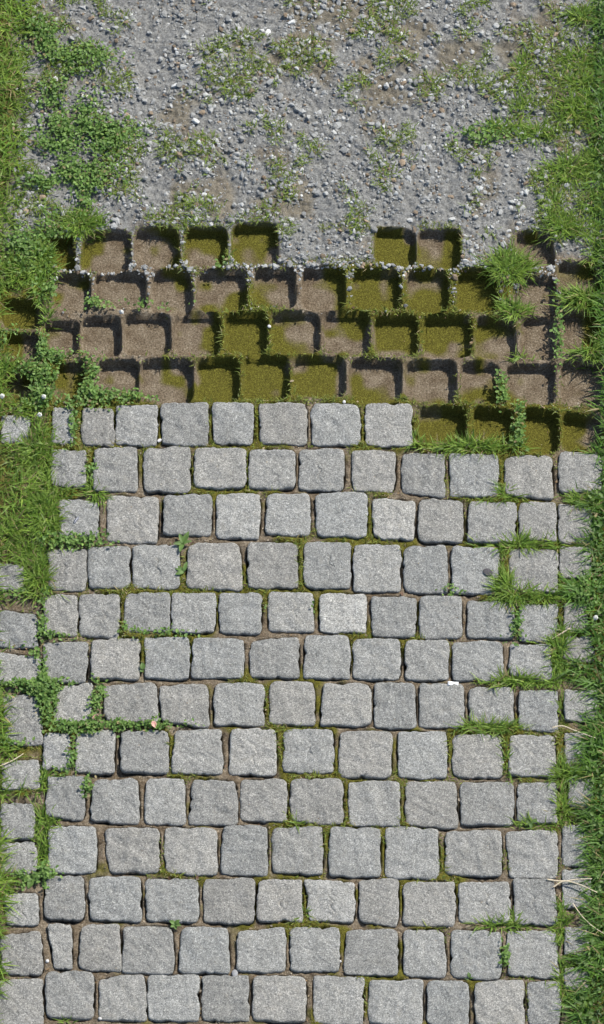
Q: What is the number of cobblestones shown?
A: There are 151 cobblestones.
